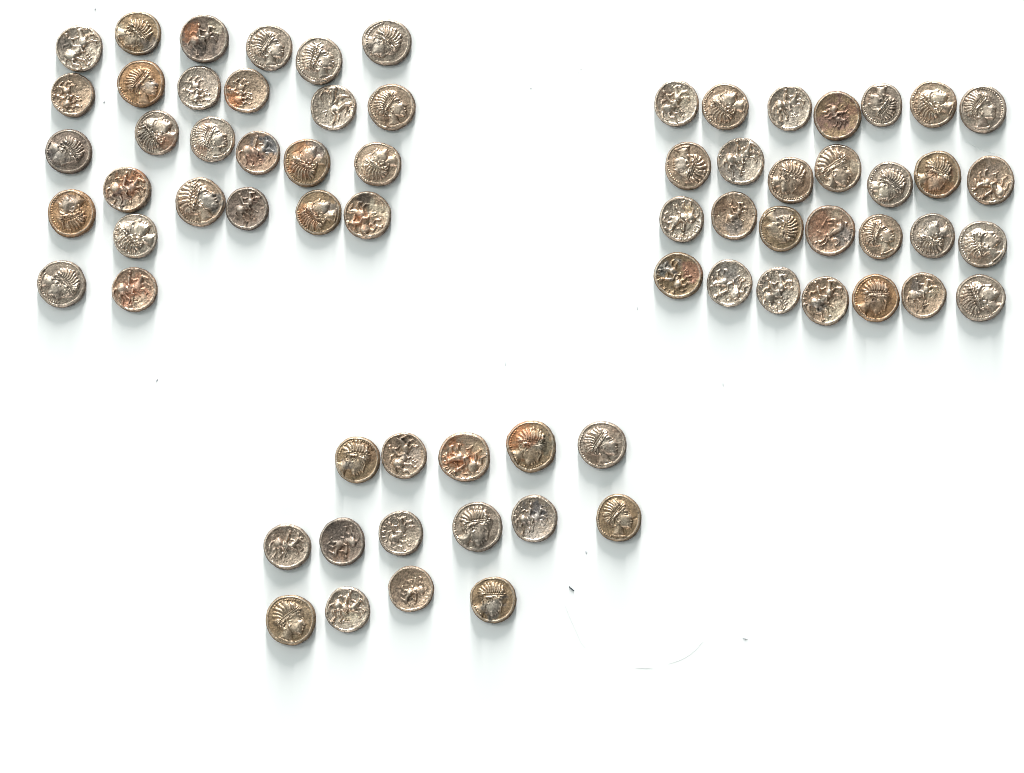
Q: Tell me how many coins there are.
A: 70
